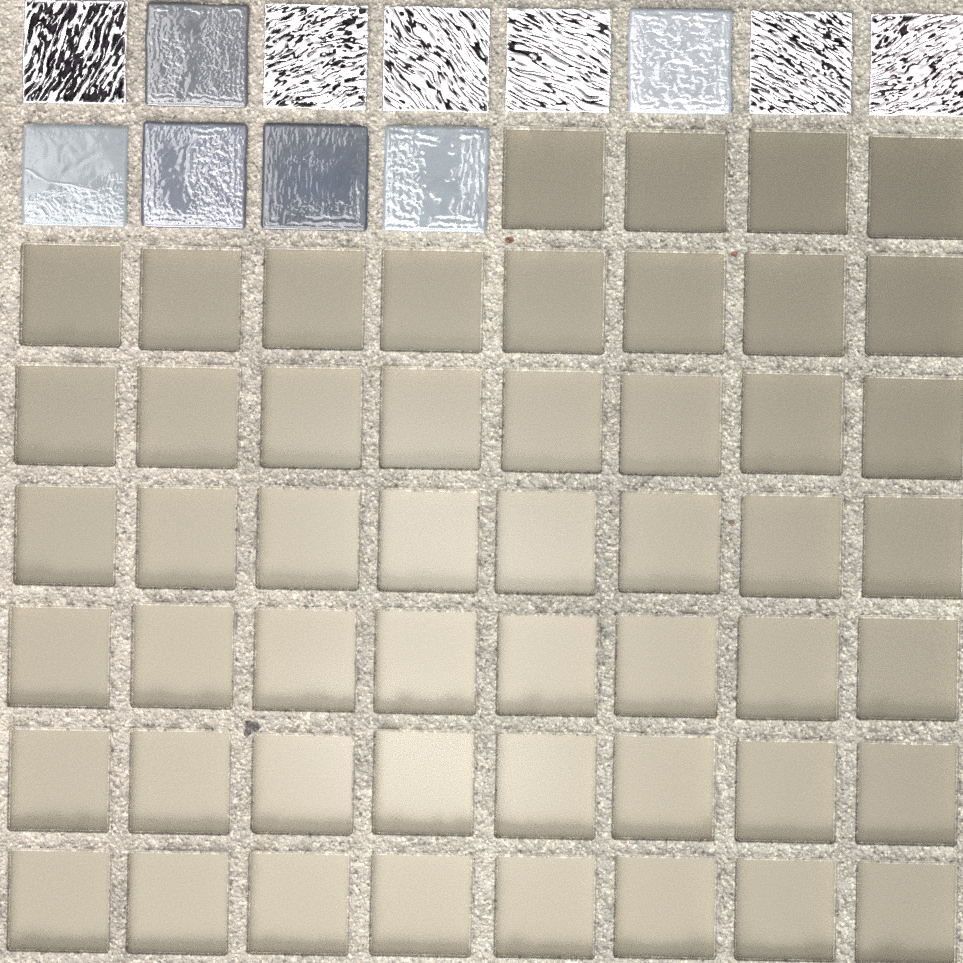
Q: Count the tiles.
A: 12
